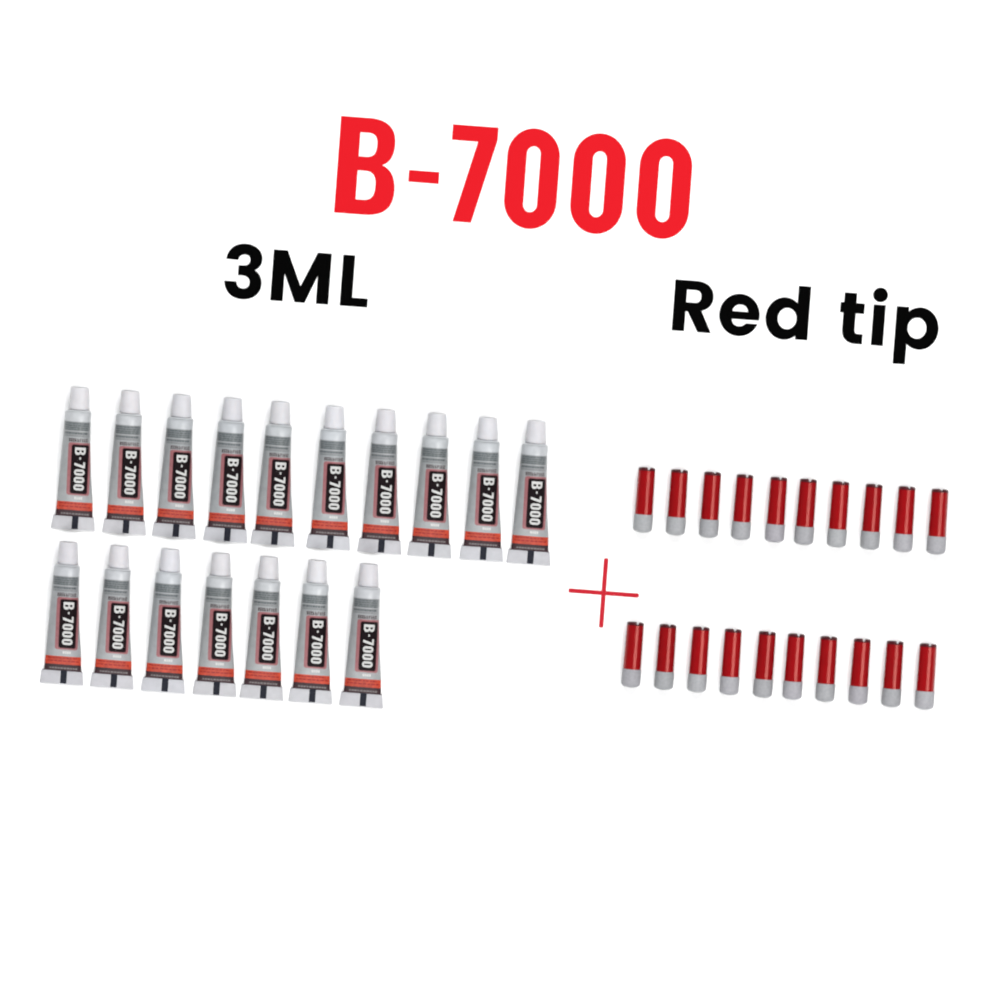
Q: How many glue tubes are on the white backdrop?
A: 17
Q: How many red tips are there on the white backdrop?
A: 20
